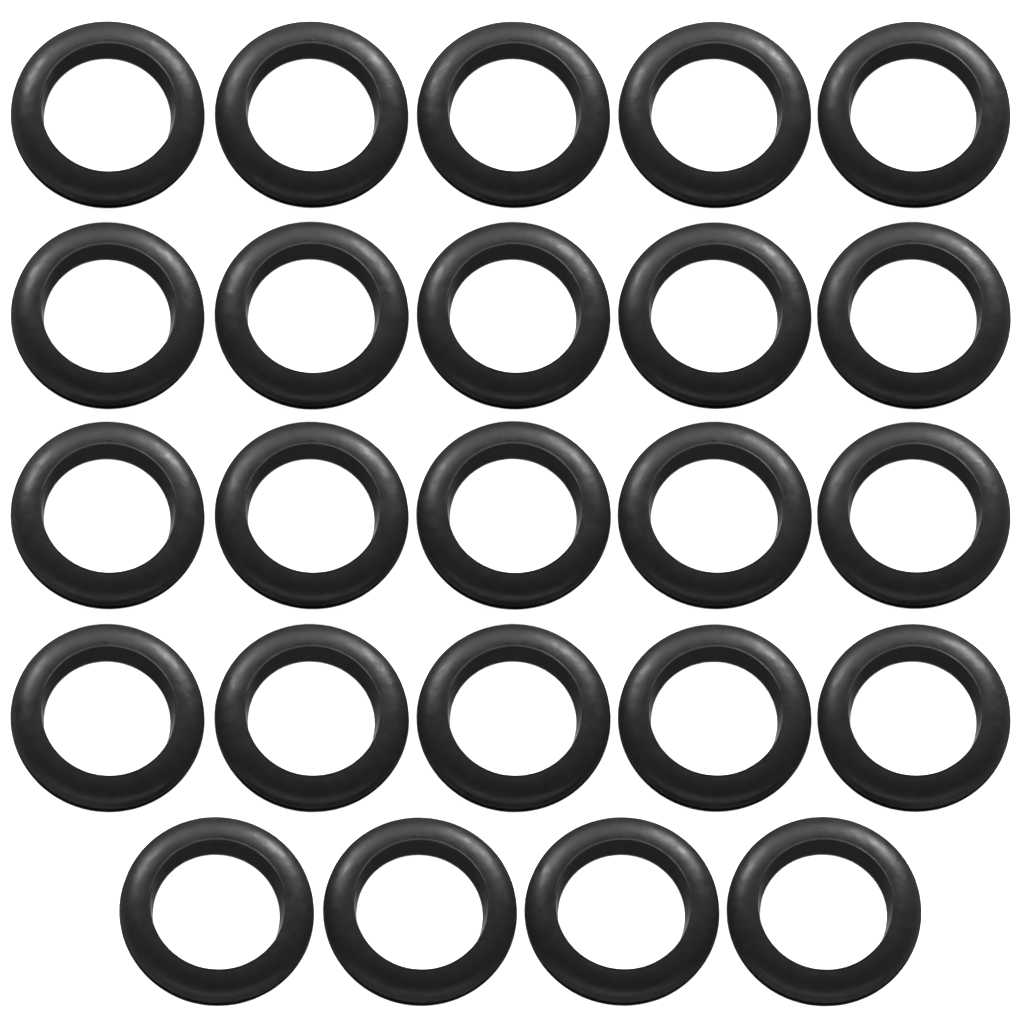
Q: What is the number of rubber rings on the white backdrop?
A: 24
